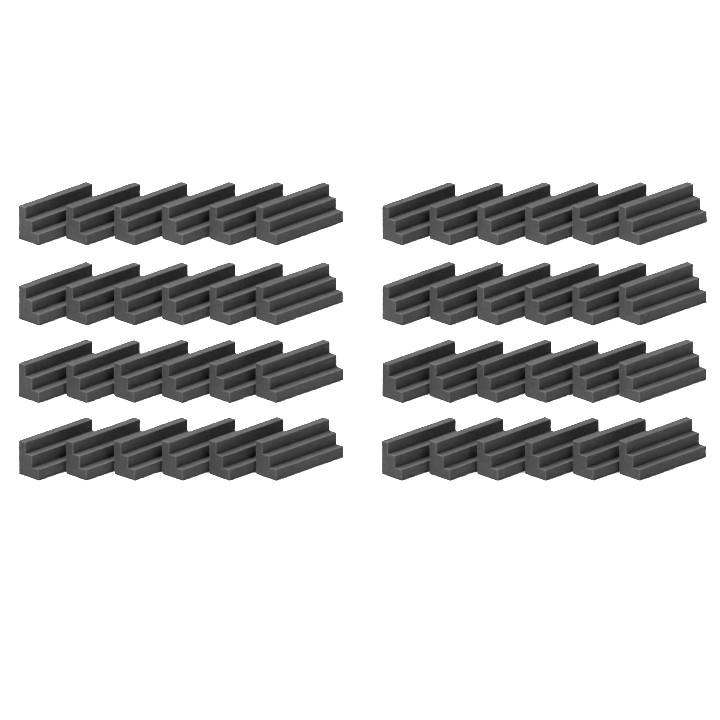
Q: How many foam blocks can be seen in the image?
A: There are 48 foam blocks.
